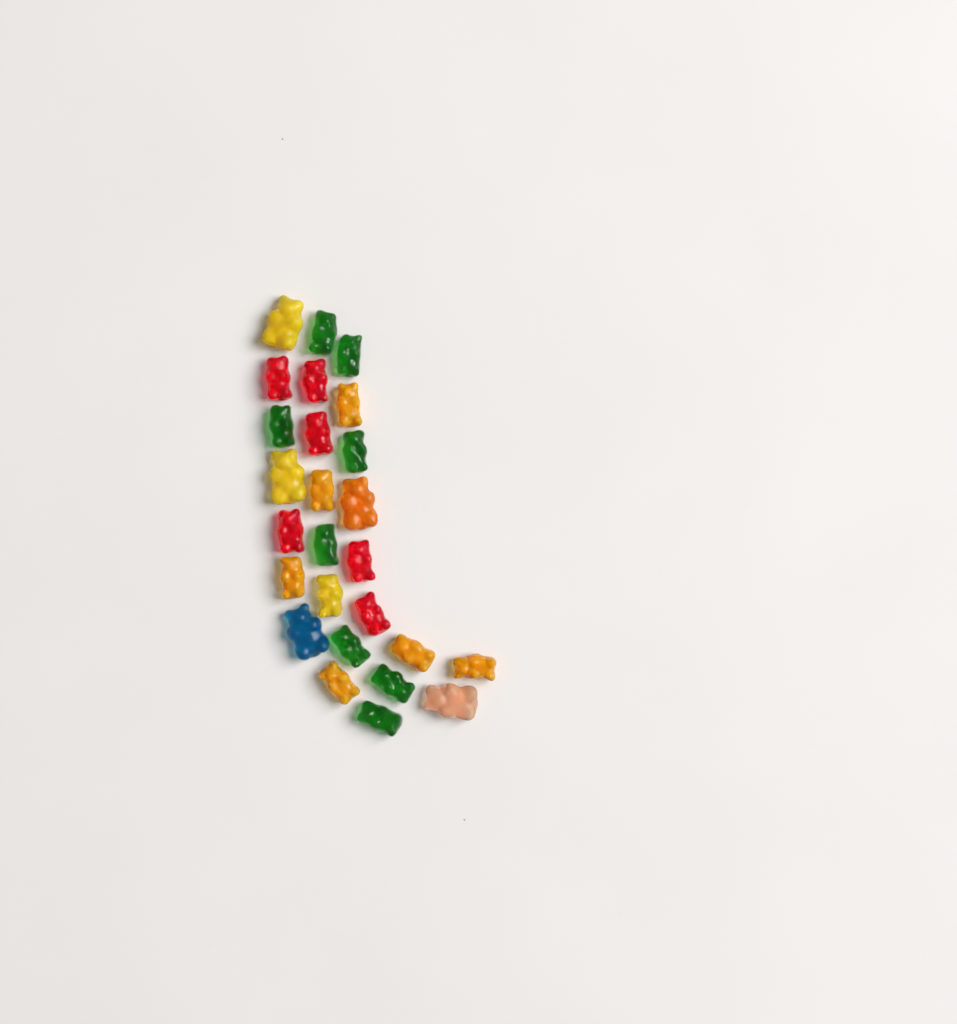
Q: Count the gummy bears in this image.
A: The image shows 26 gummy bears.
